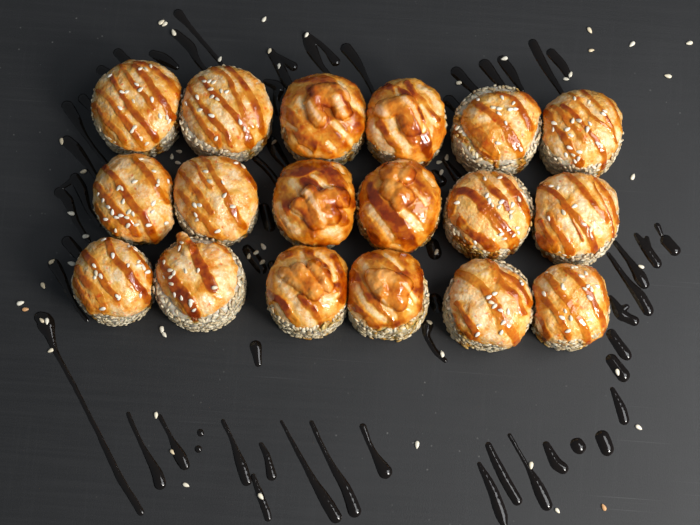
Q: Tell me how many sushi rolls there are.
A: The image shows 18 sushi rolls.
